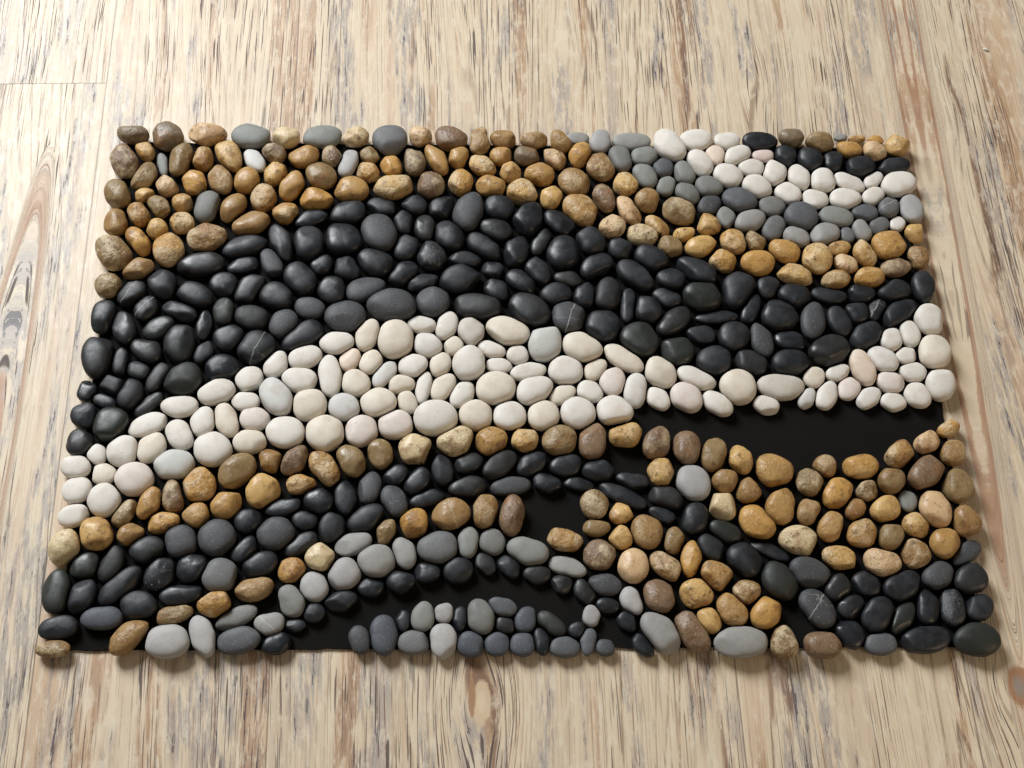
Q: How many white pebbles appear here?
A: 123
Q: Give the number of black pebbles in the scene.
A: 198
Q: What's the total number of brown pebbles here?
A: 199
